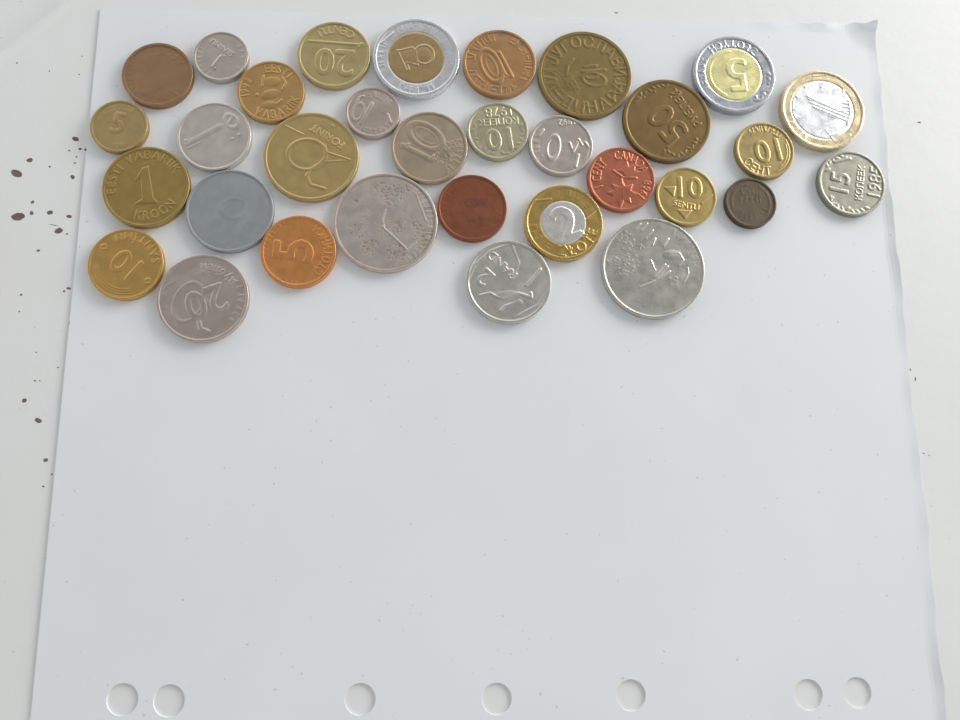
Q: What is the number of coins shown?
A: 32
